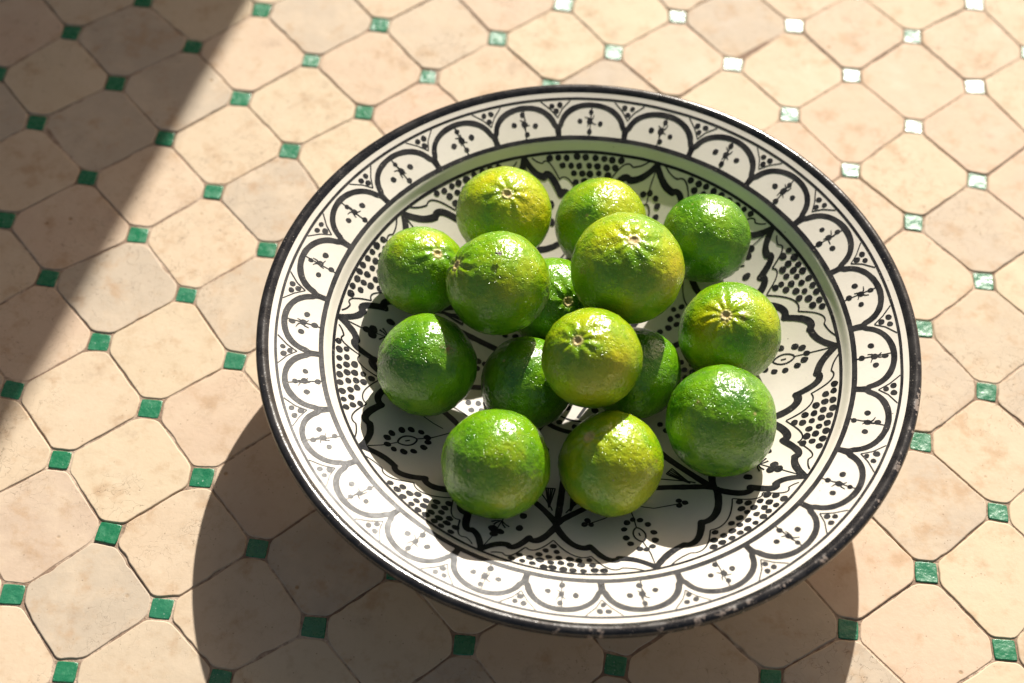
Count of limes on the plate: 15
